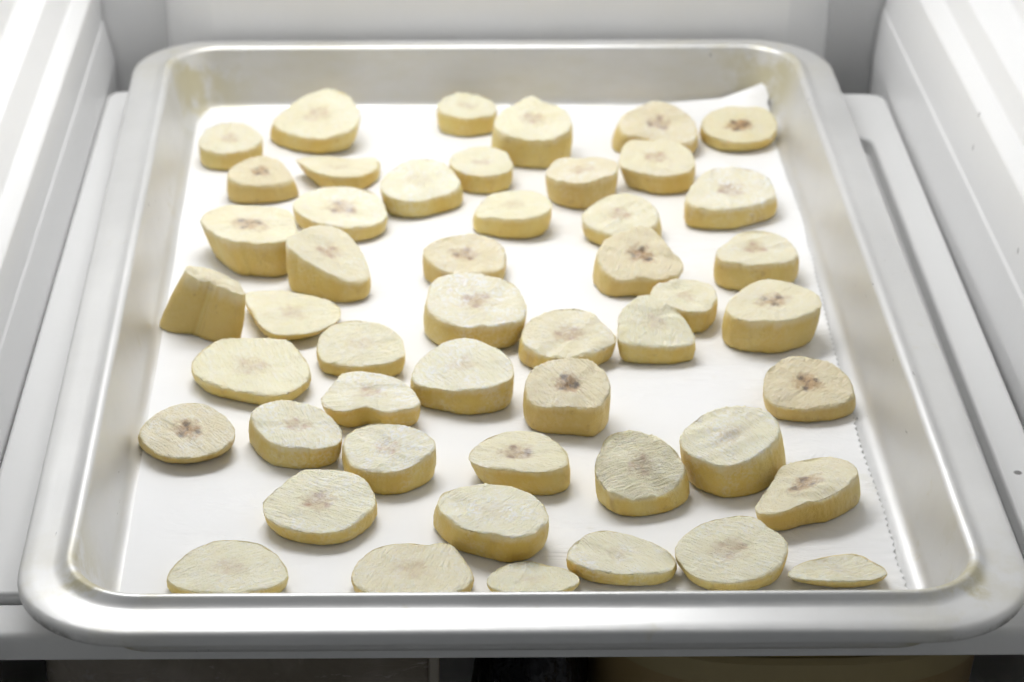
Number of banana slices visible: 49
